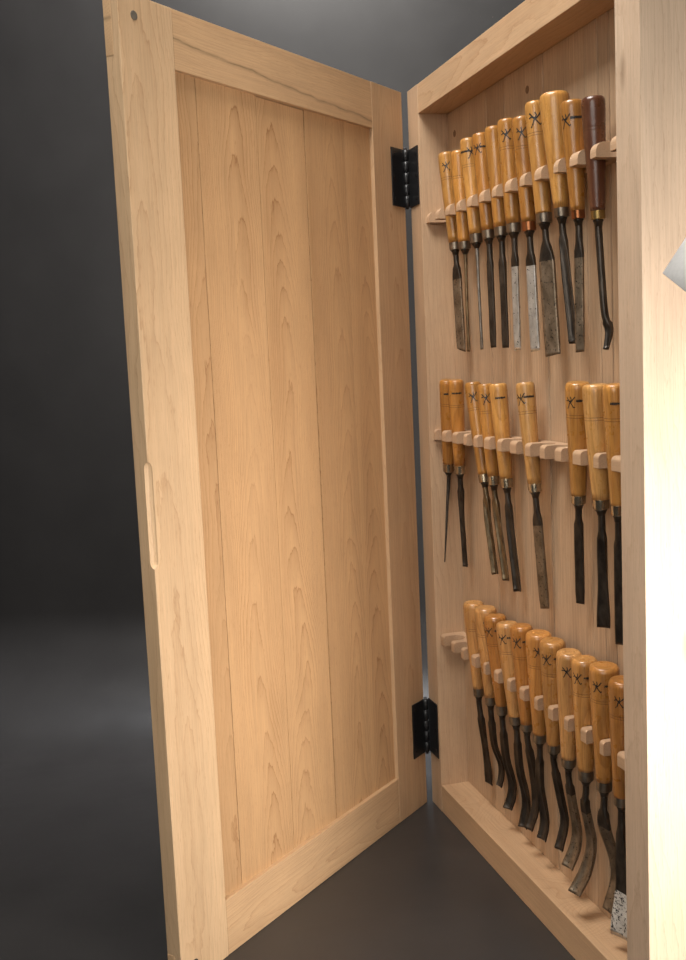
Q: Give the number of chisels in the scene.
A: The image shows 31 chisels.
